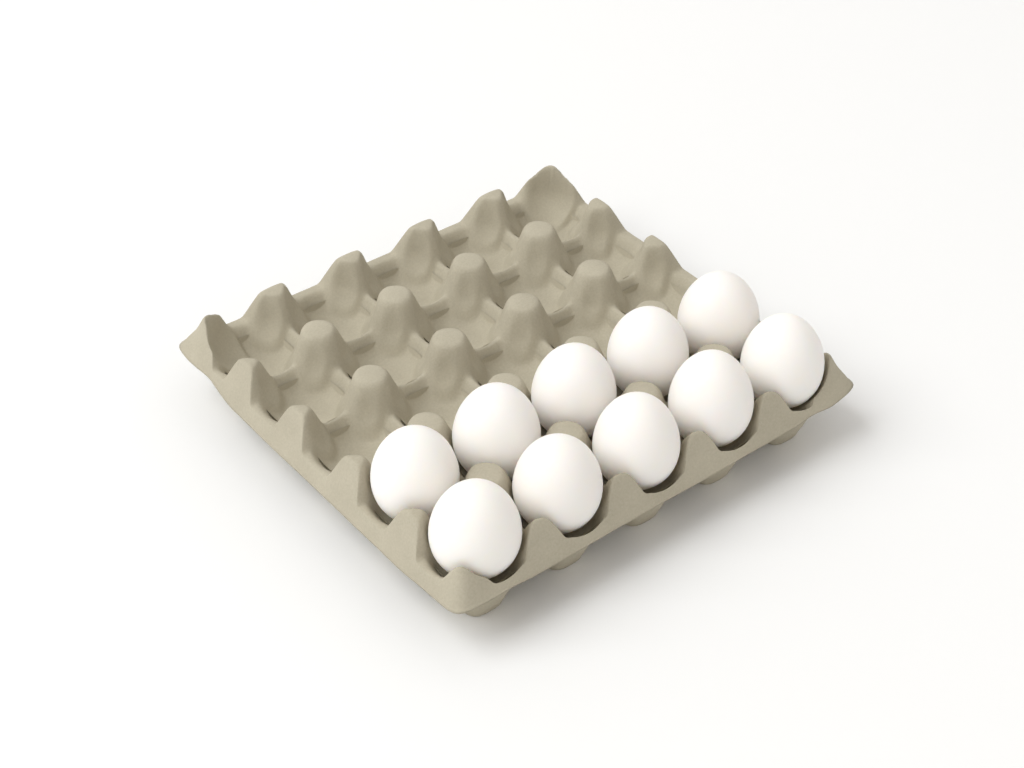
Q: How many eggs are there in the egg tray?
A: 10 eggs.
